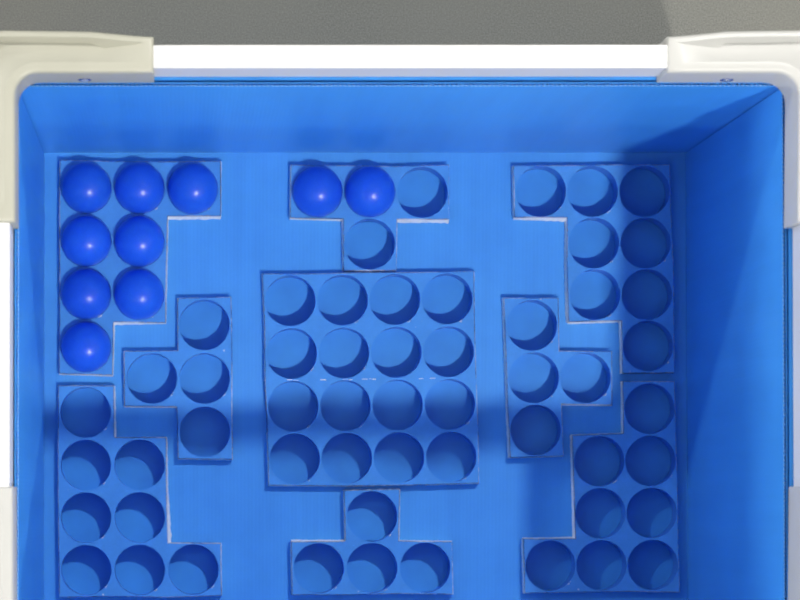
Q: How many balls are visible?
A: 10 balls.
